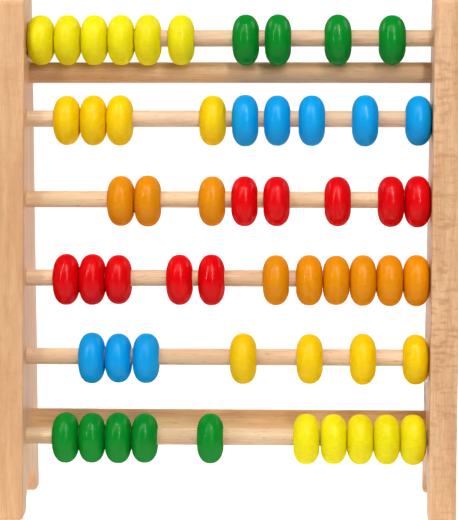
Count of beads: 55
